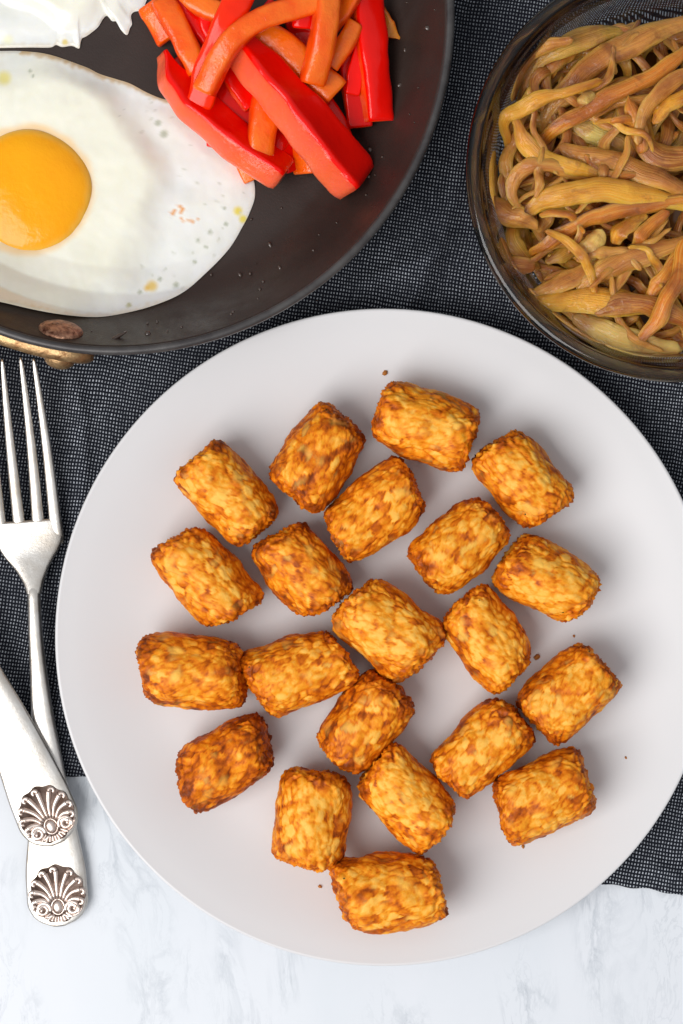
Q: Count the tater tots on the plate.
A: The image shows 21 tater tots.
